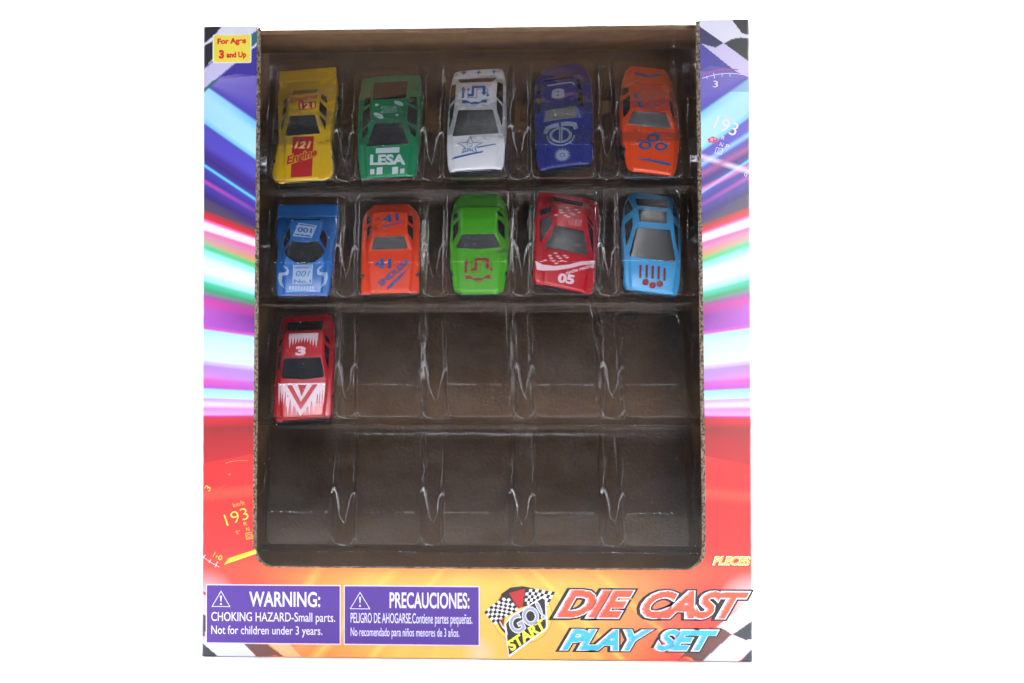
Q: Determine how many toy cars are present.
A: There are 11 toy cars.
